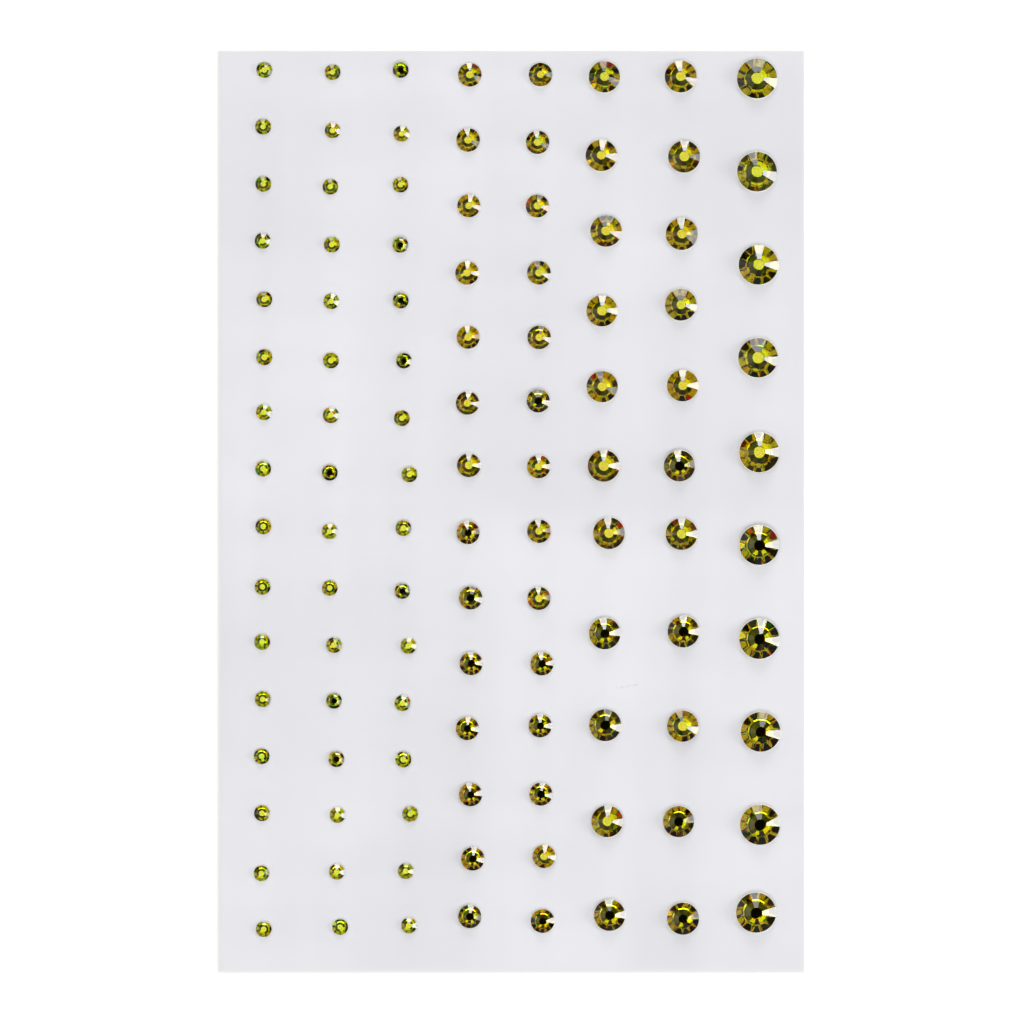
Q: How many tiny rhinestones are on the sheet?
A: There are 48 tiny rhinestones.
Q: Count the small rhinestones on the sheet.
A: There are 28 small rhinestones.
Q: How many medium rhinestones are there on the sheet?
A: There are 22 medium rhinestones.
